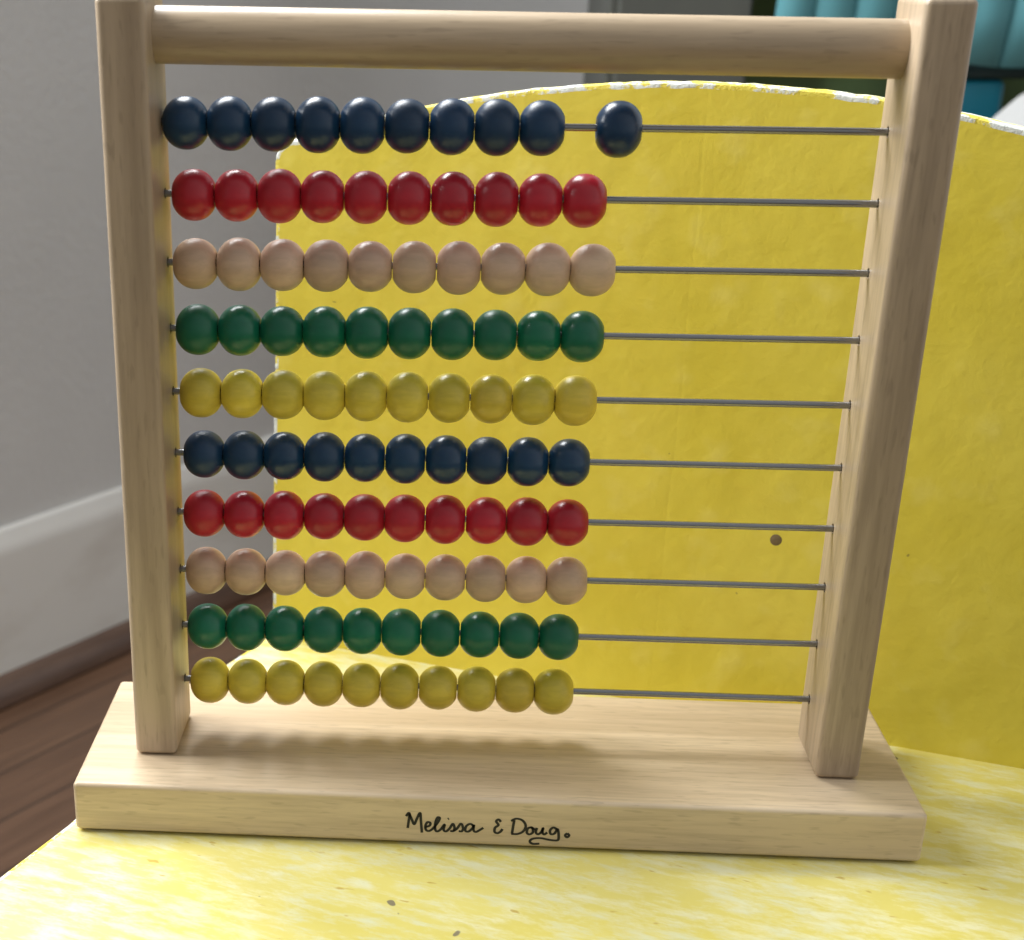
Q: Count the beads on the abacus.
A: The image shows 100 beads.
